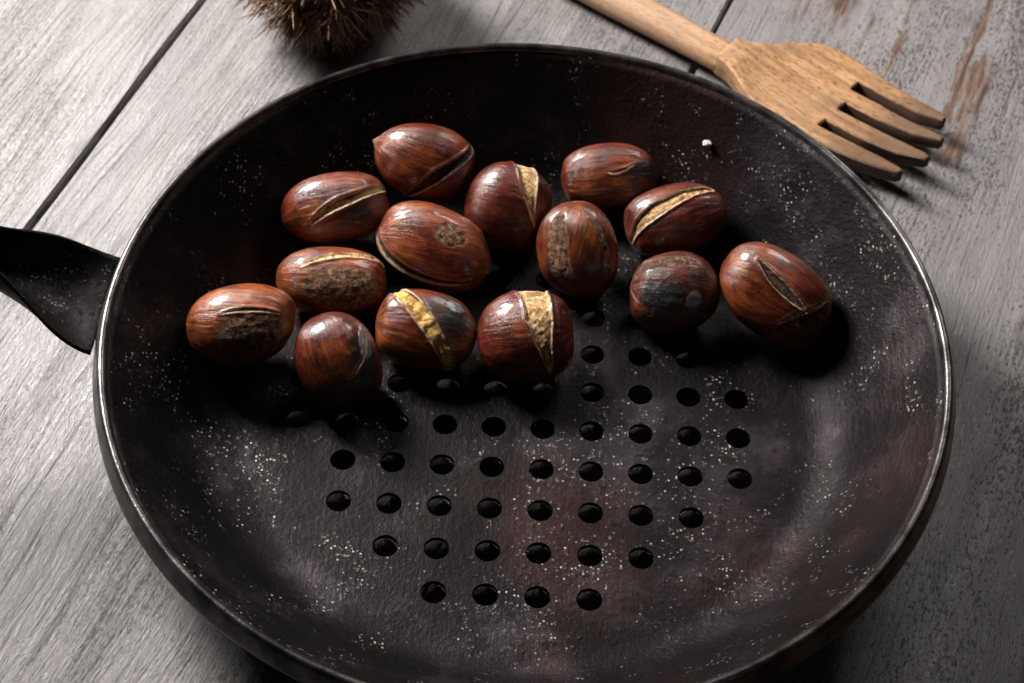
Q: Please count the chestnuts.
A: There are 14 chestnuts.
